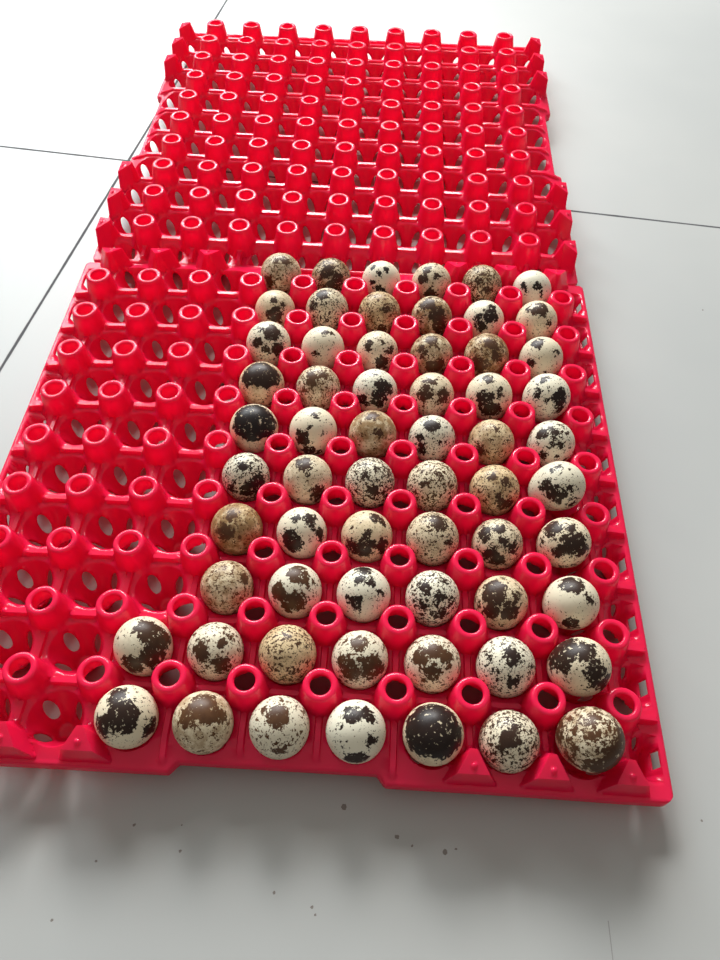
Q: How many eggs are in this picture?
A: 62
